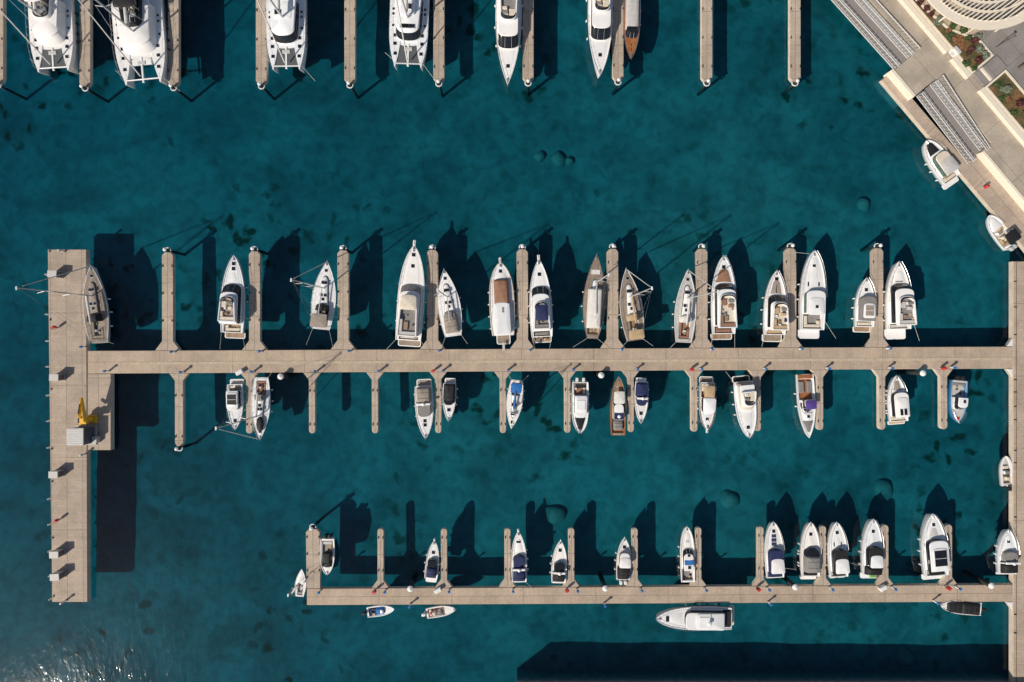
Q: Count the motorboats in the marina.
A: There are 42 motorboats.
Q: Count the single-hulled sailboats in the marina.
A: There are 9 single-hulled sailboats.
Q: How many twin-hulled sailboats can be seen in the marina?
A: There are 4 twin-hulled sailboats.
